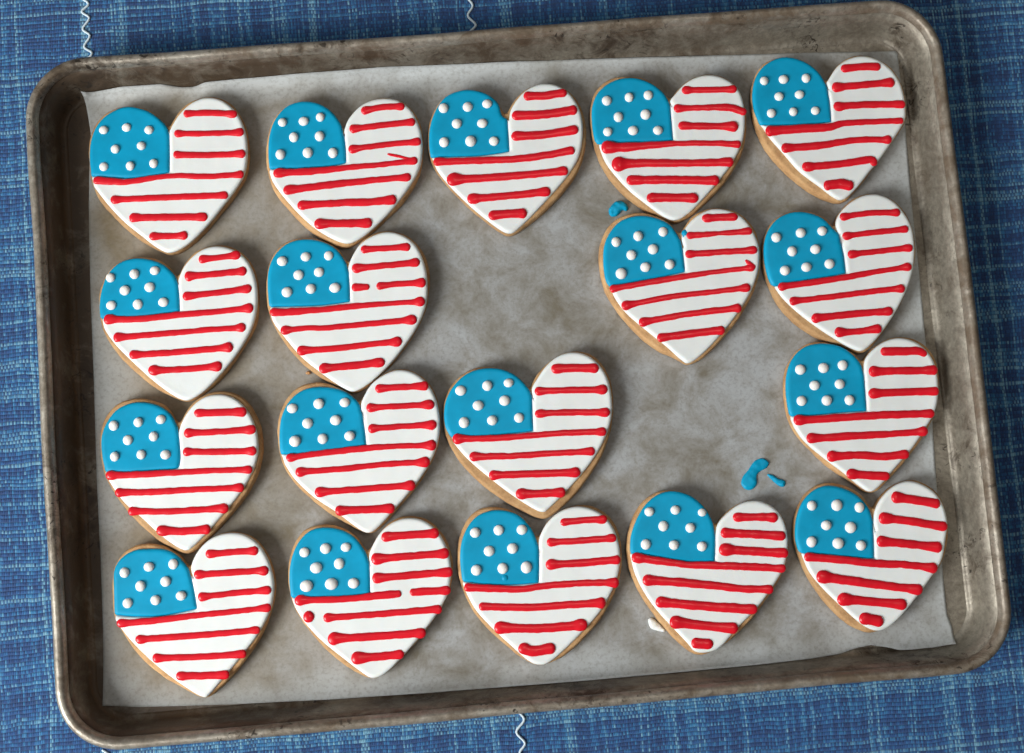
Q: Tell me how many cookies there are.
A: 18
